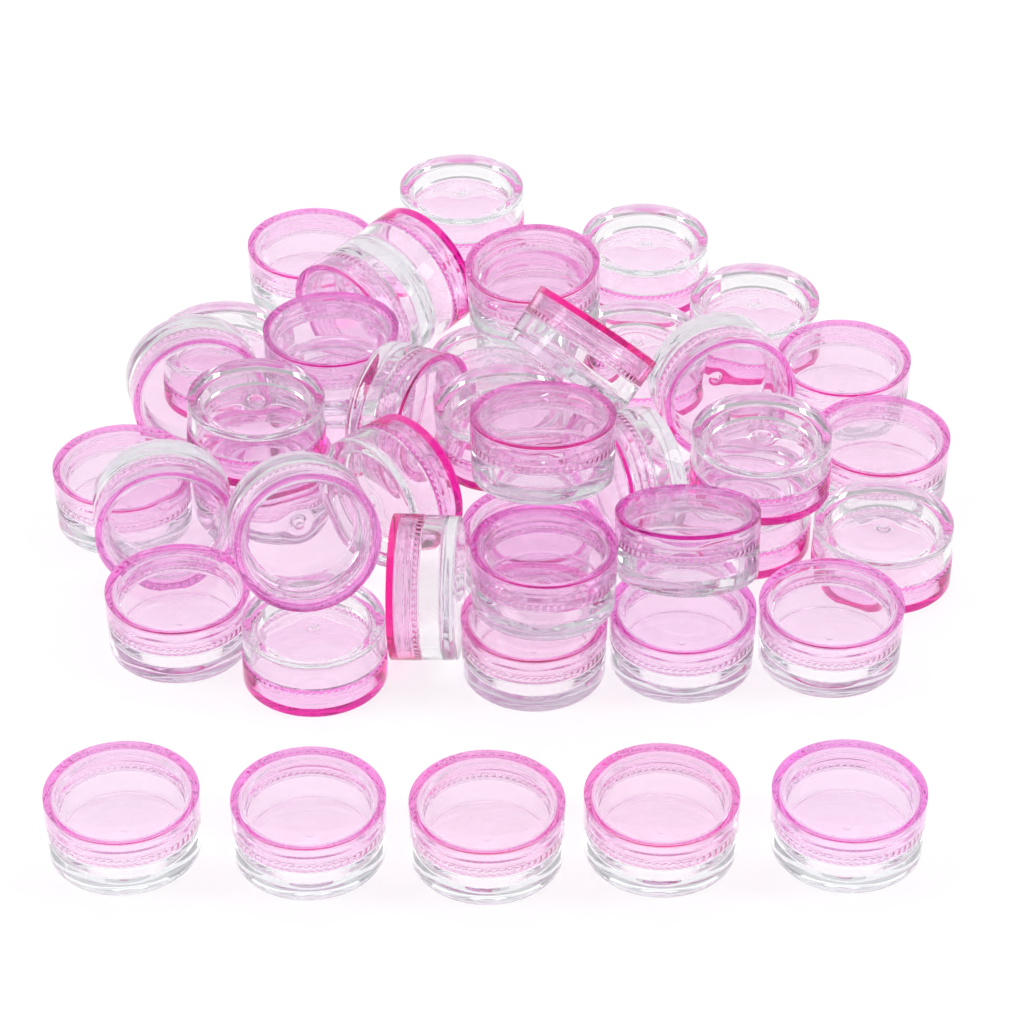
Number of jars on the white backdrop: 45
